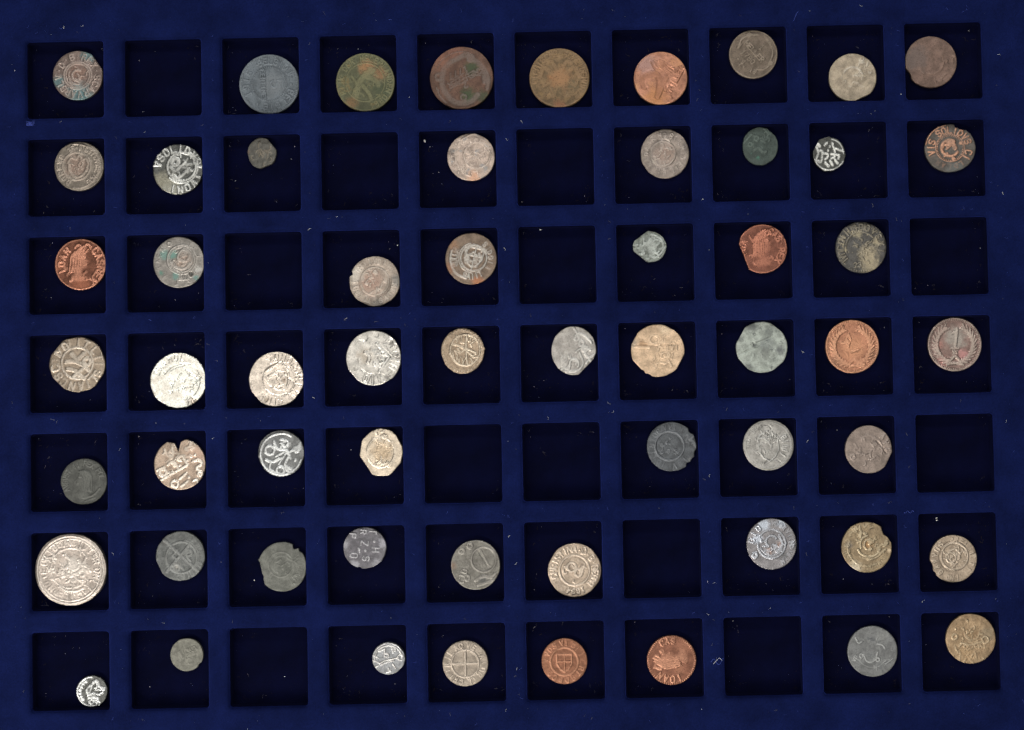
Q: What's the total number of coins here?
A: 58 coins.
